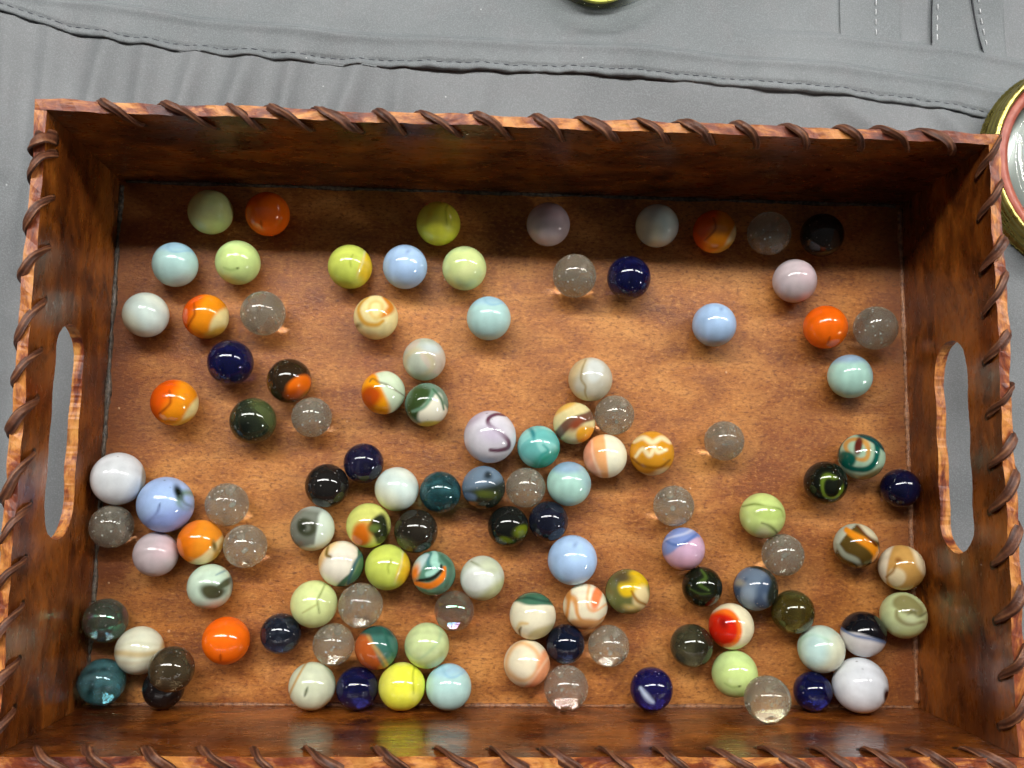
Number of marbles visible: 112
